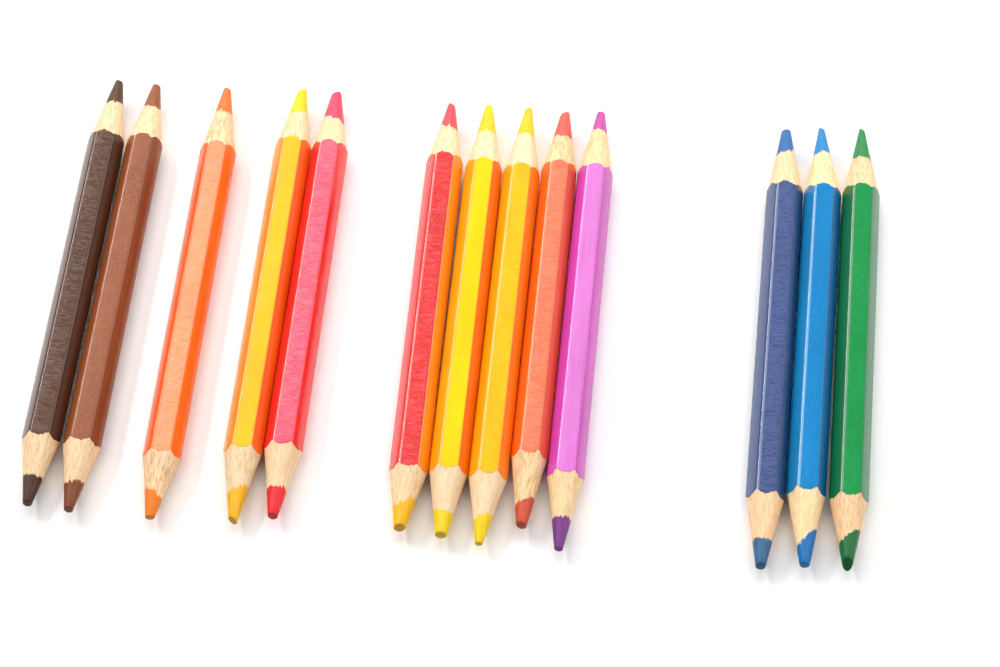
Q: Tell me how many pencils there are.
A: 13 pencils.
